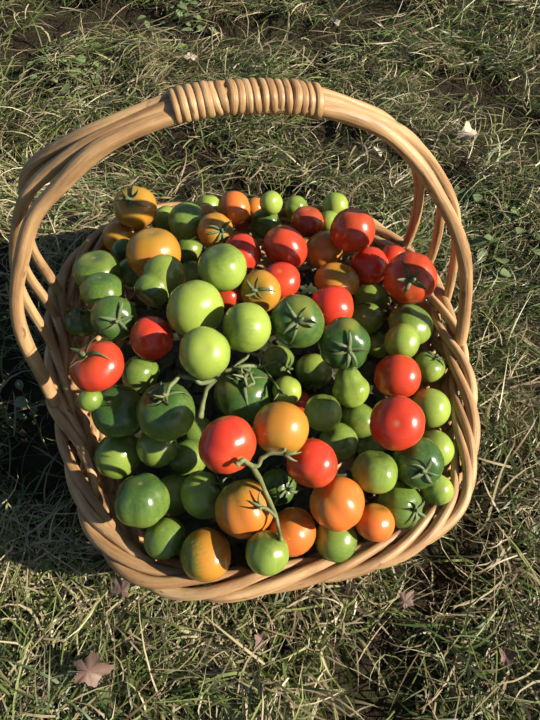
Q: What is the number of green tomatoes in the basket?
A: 59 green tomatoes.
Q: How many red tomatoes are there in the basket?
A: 18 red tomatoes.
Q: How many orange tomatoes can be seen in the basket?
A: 16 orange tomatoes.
